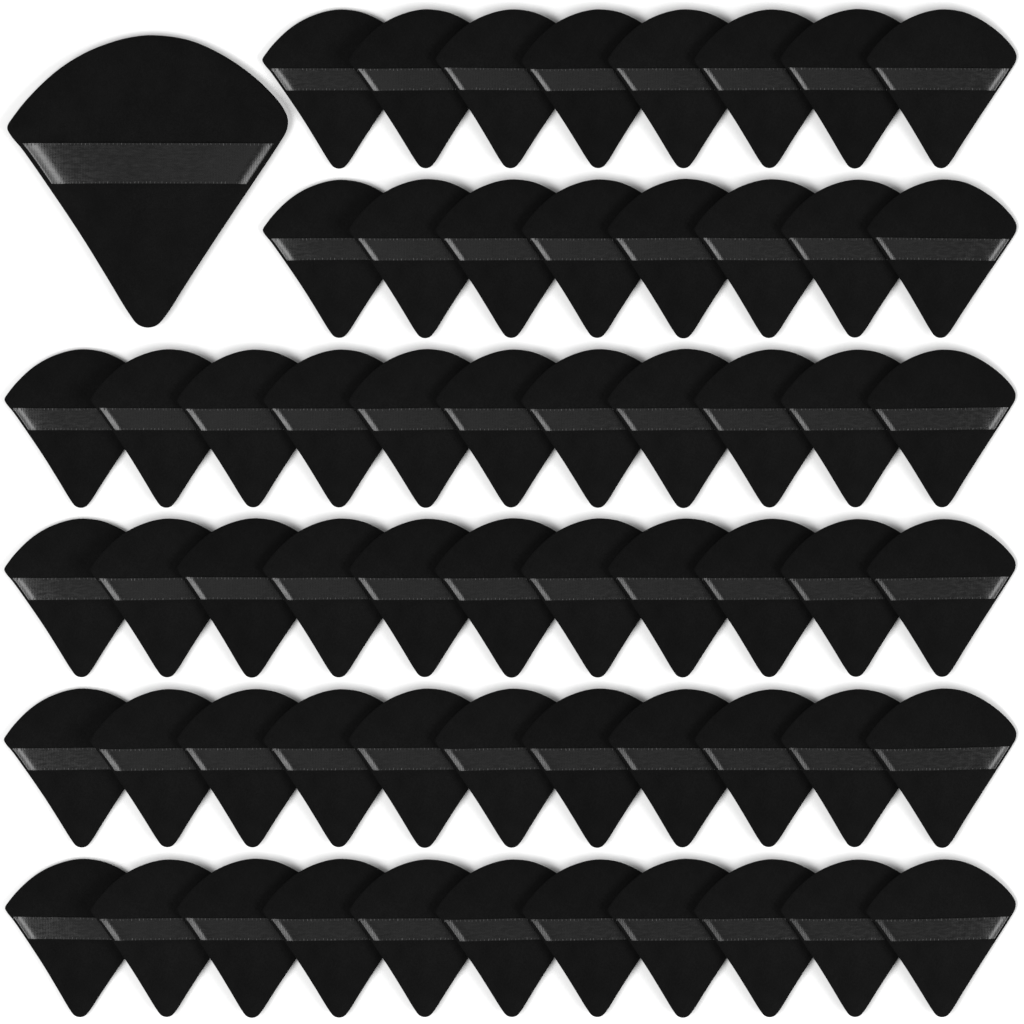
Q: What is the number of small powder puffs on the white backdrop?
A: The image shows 60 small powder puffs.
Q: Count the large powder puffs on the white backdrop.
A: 1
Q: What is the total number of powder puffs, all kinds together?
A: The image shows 61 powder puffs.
